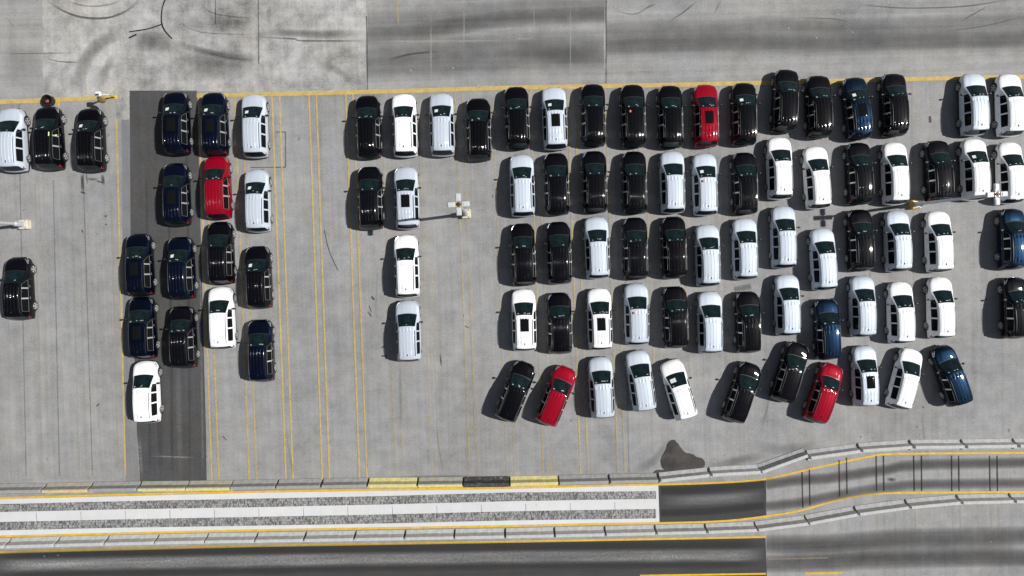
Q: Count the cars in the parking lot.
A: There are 91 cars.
